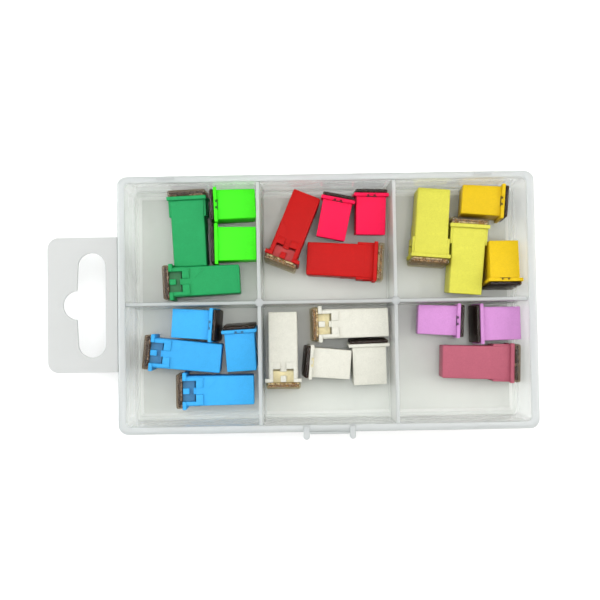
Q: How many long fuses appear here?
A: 11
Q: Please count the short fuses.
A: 12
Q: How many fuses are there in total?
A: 23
